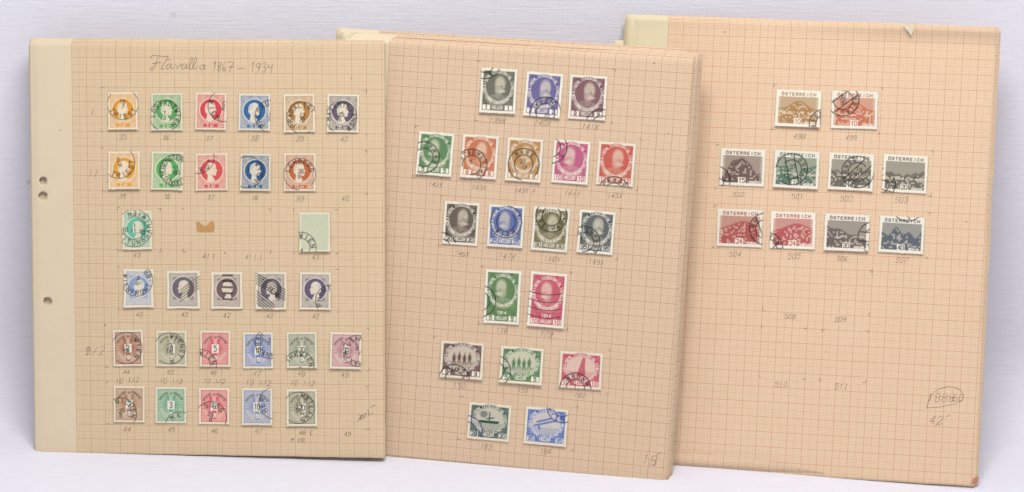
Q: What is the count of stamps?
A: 58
